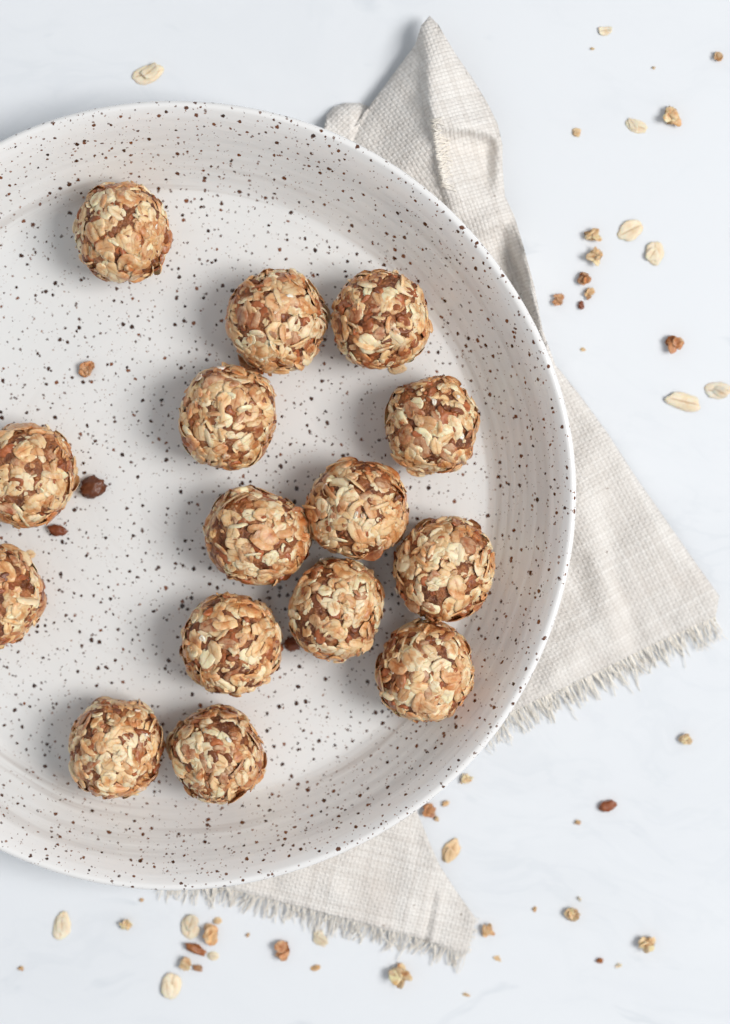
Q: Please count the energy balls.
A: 15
